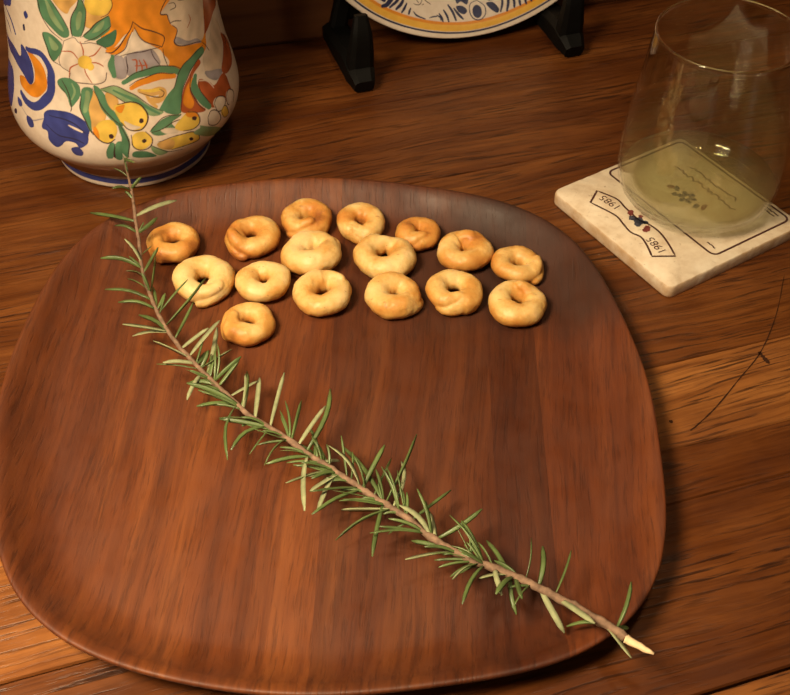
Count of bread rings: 16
